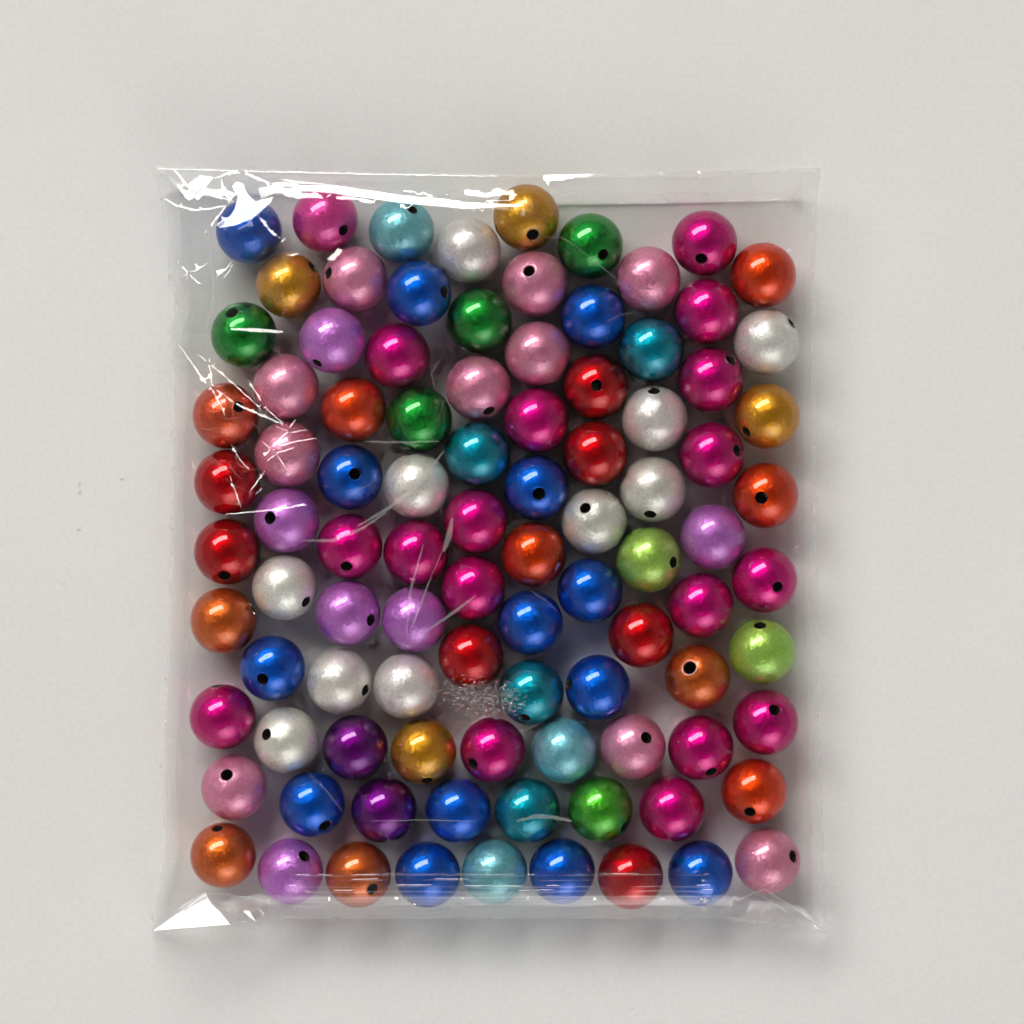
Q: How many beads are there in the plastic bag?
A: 95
